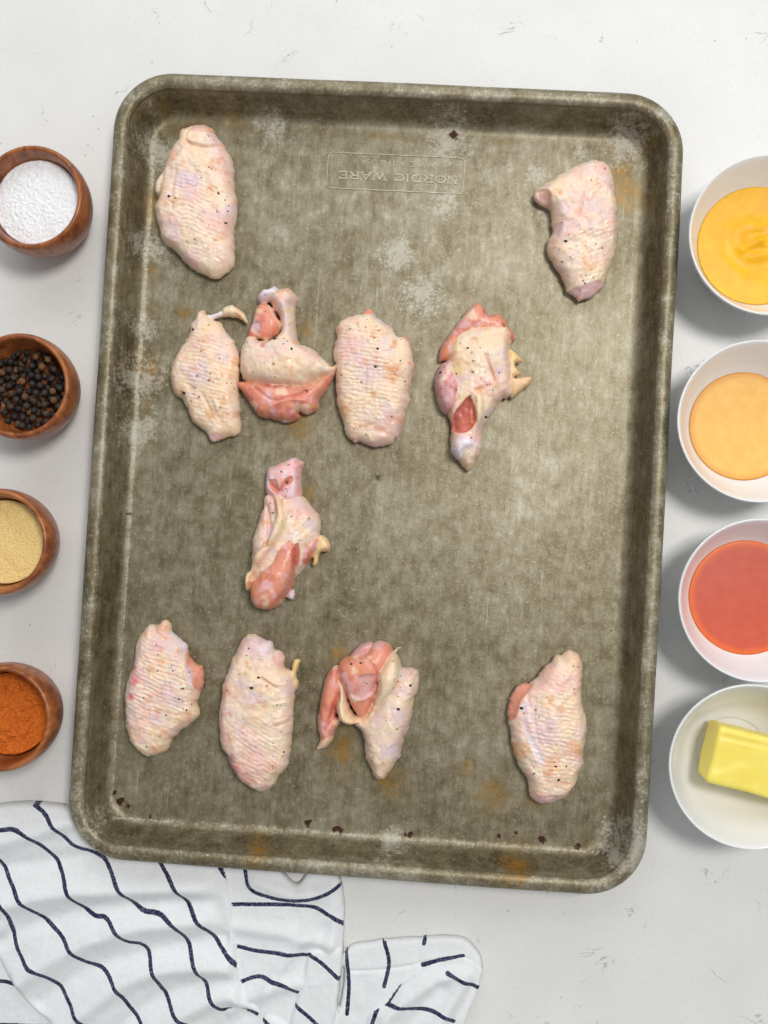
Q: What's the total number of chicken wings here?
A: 11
